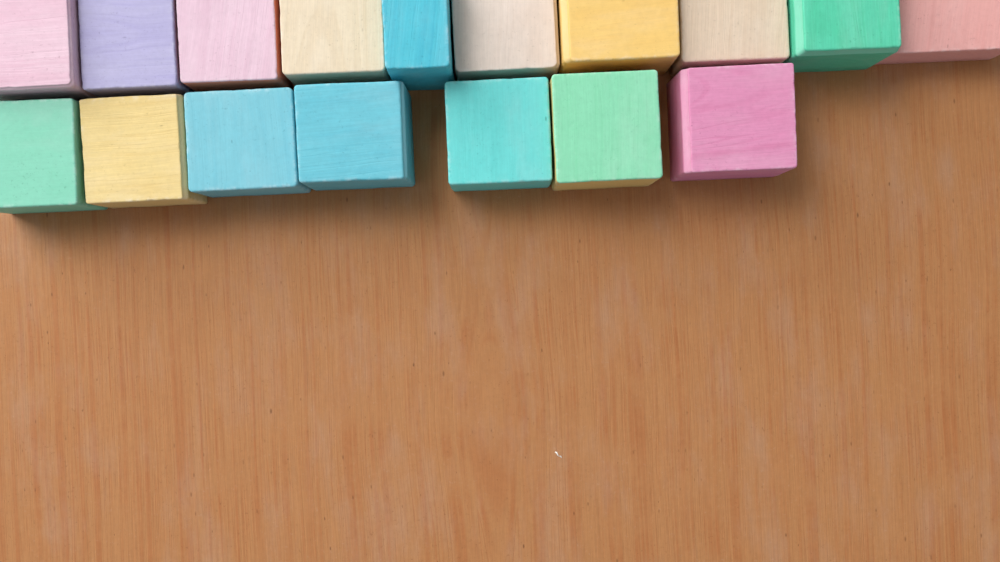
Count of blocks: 17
